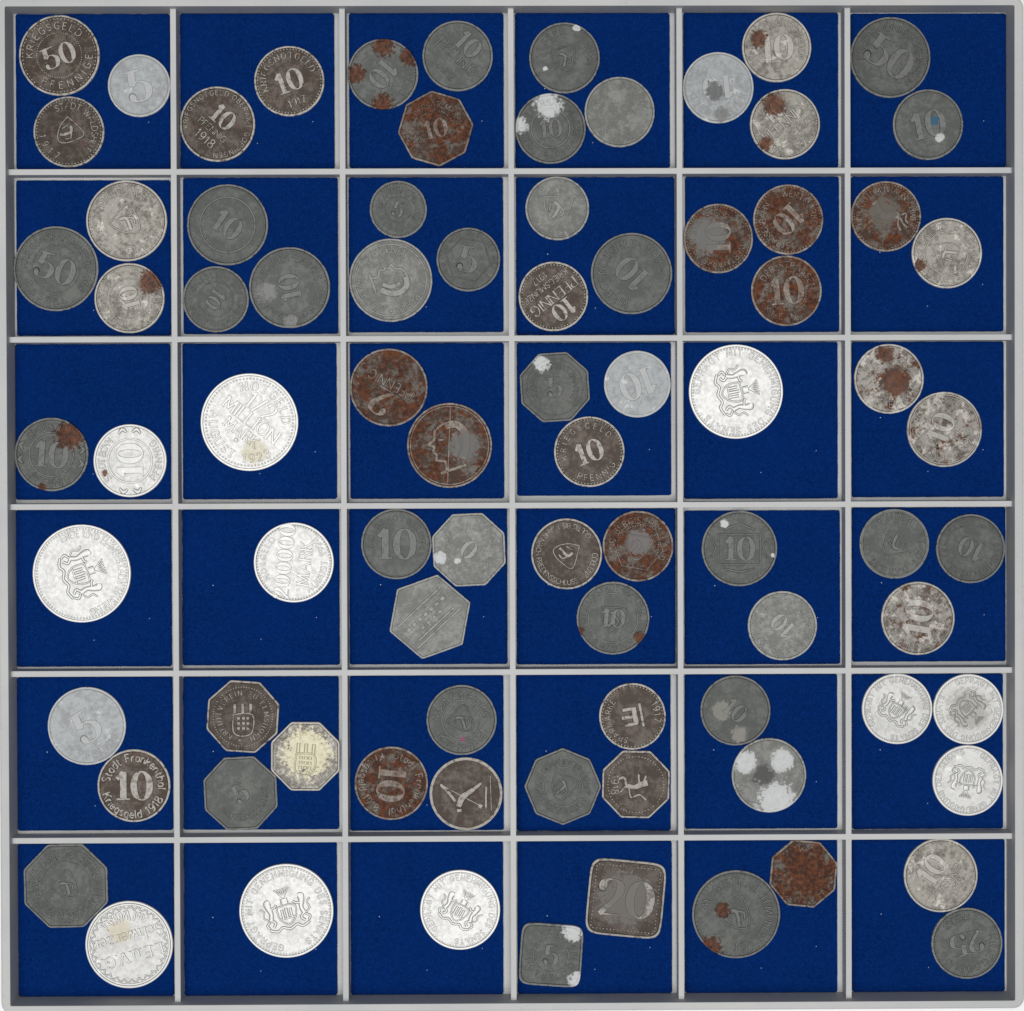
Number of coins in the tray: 83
